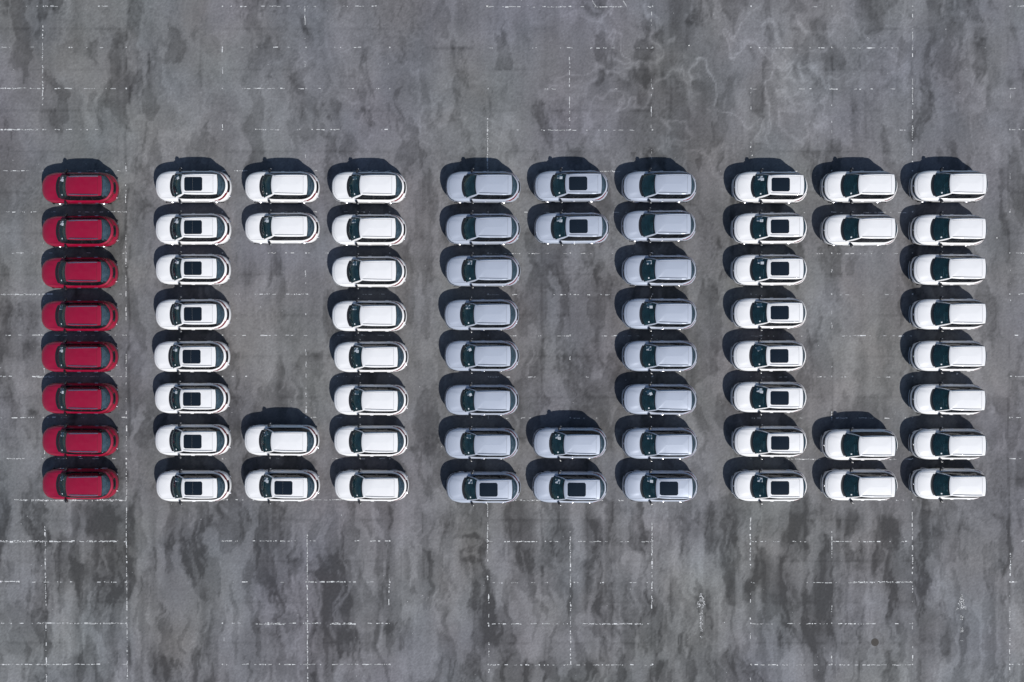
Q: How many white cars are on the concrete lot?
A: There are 40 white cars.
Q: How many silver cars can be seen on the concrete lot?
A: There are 20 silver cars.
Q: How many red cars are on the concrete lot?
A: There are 8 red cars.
